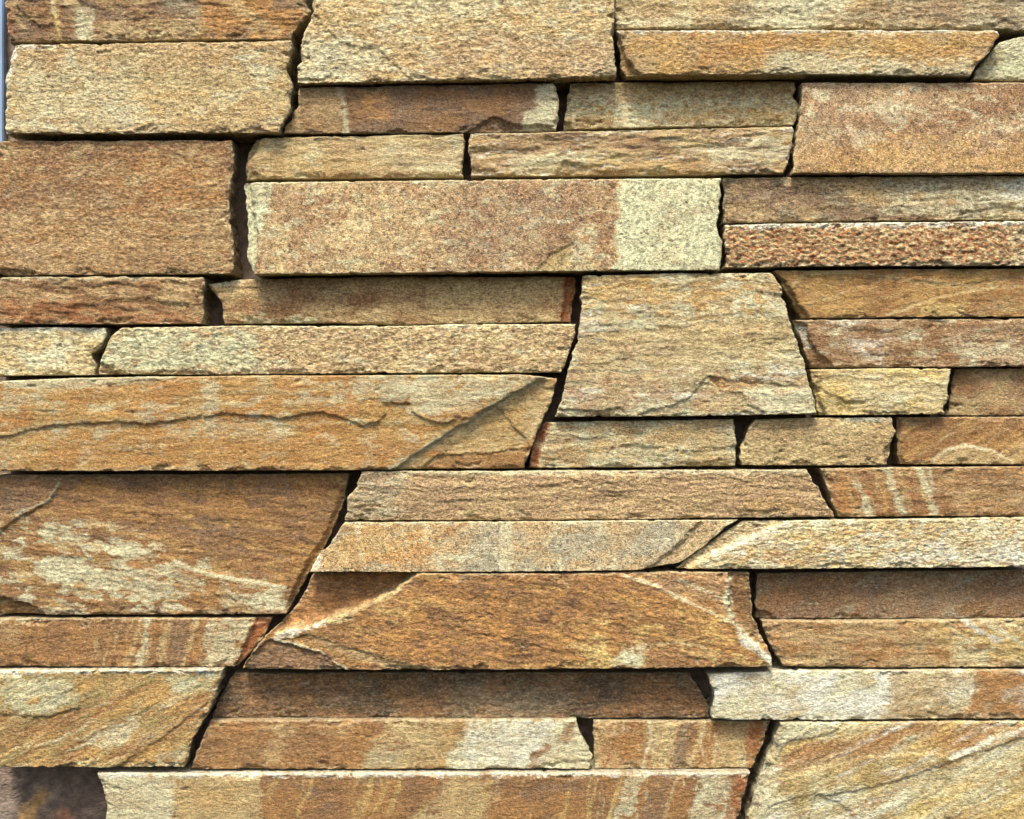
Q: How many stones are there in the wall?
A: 44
